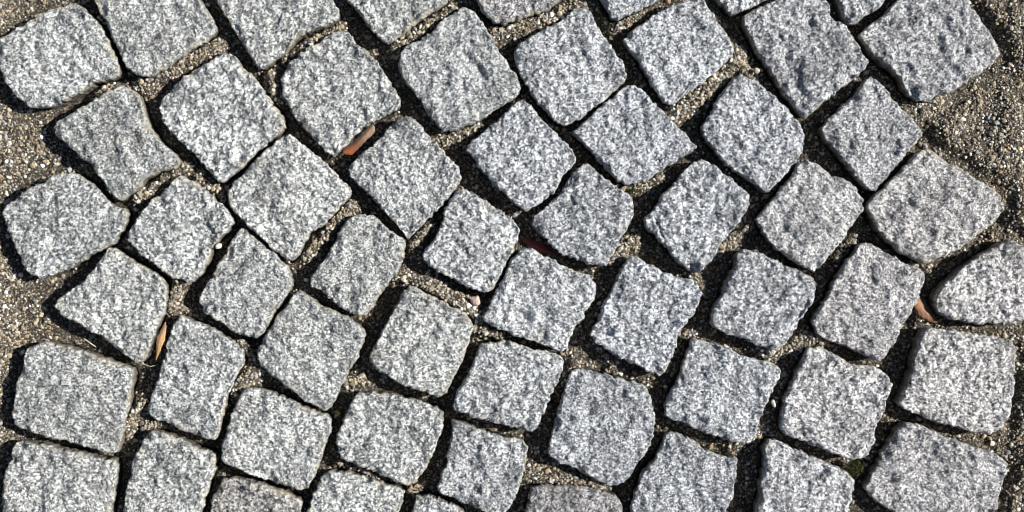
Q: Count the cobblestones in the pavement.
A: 58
